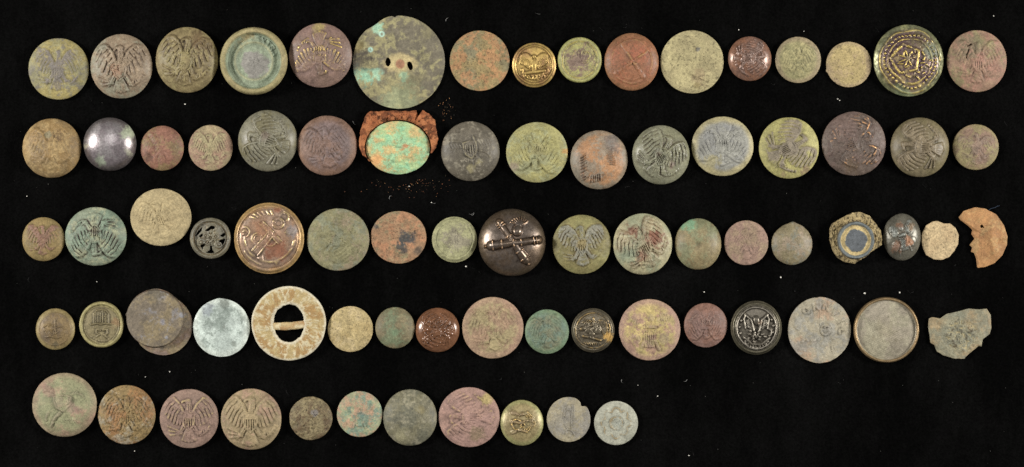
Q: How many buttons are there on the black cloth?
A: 77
